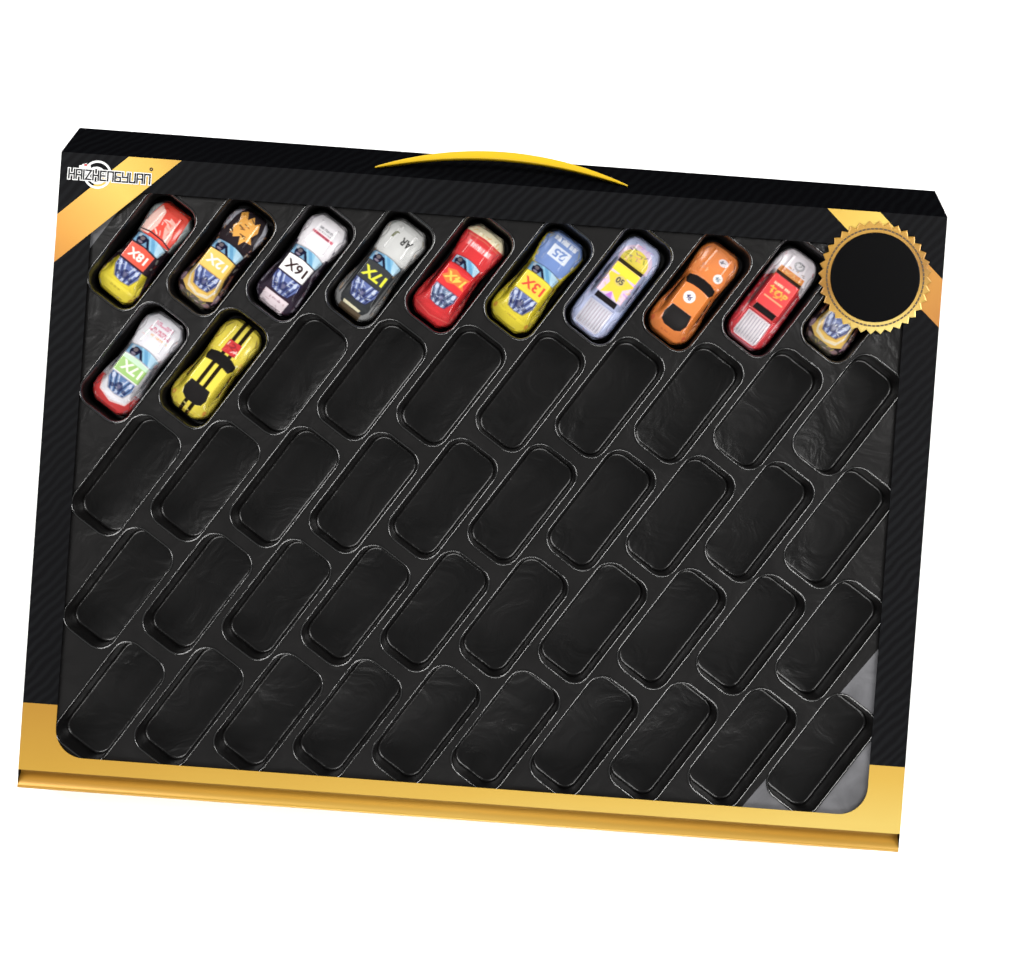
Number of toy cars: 12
